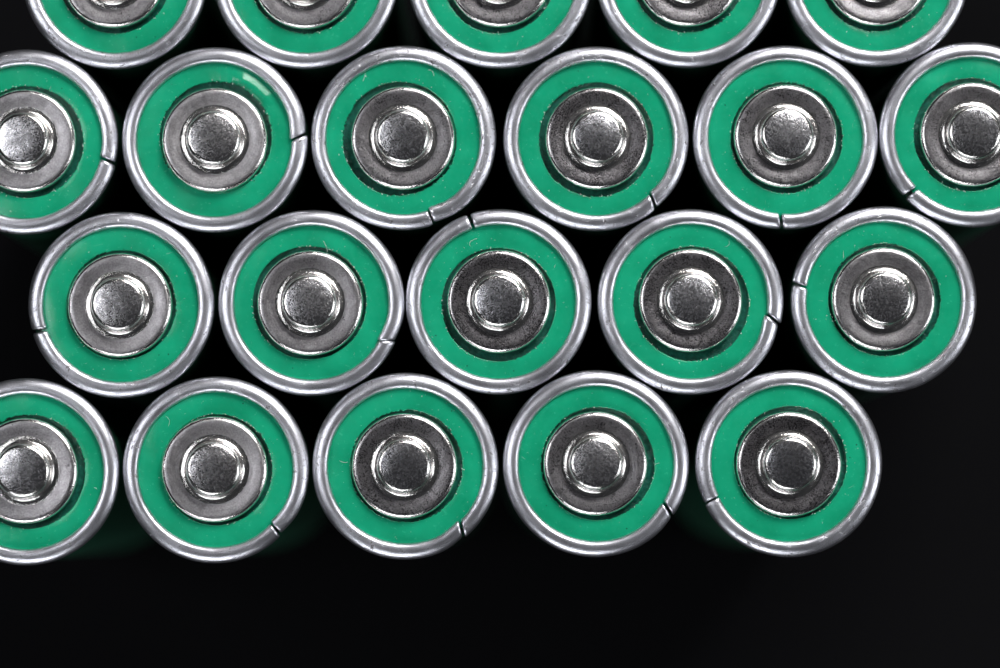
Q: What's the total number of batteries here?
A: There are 21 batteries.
